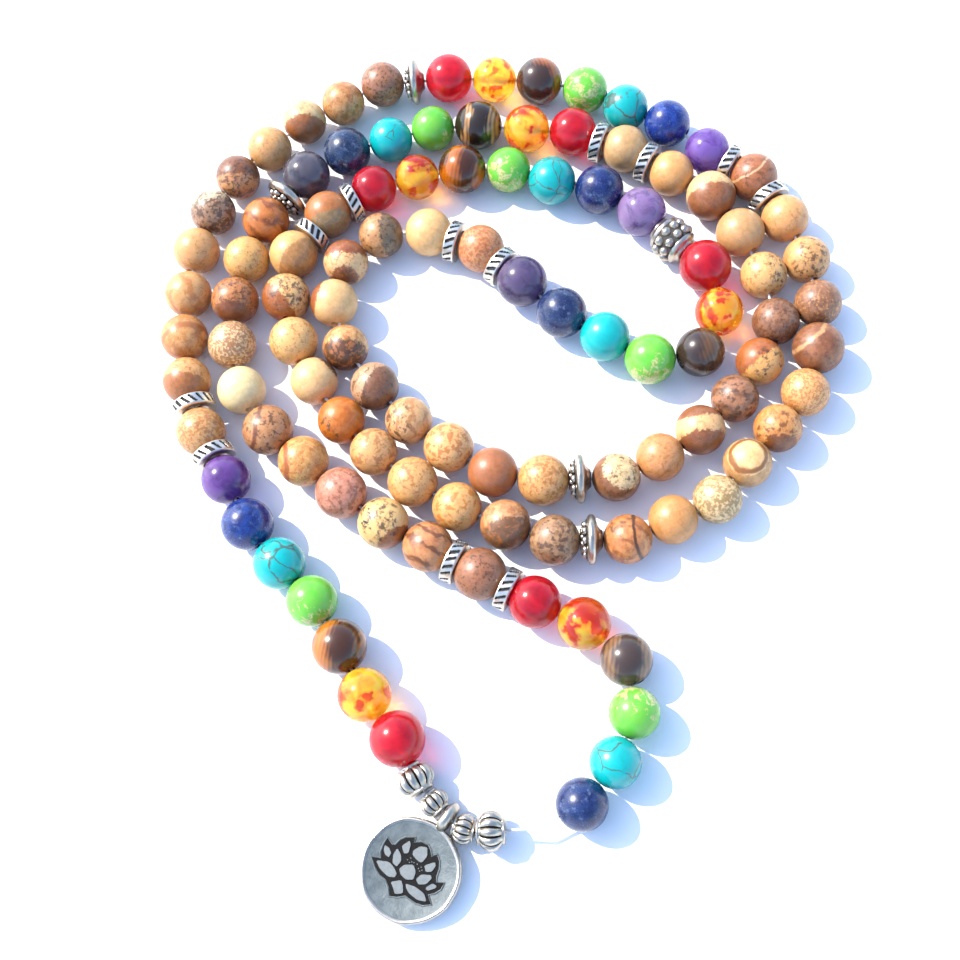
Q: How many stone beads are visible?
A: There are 107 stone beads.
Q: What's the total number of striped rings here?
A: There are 12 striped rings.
